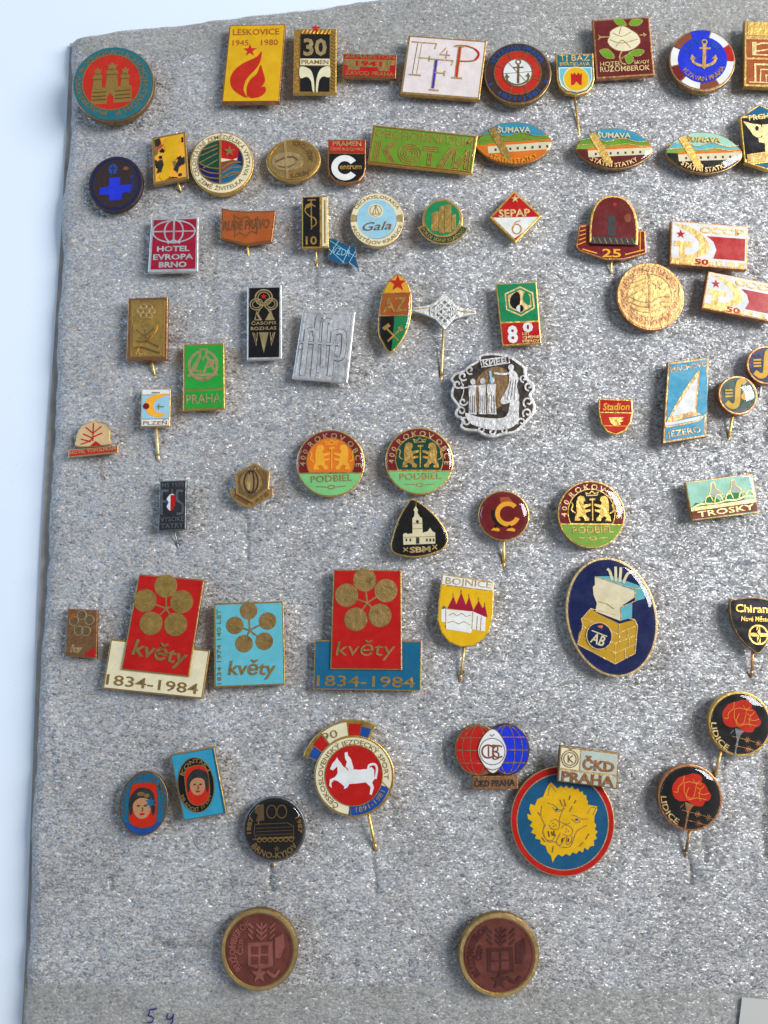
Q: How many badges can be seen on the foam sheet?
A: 71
